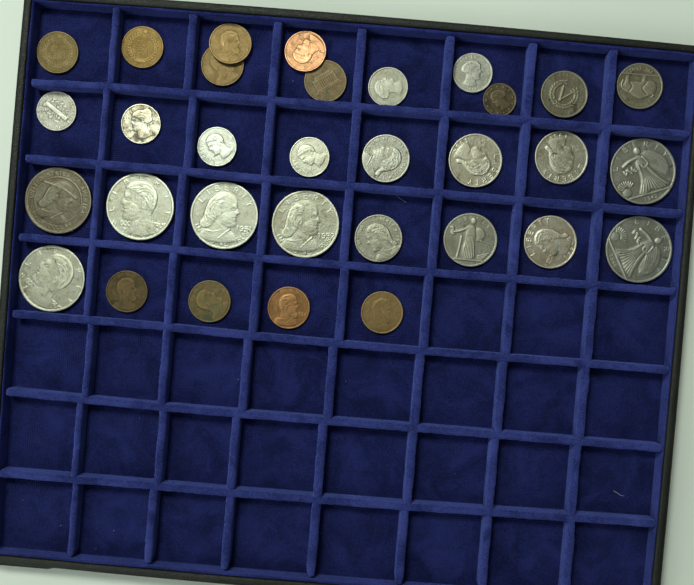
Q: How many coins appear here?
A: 32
